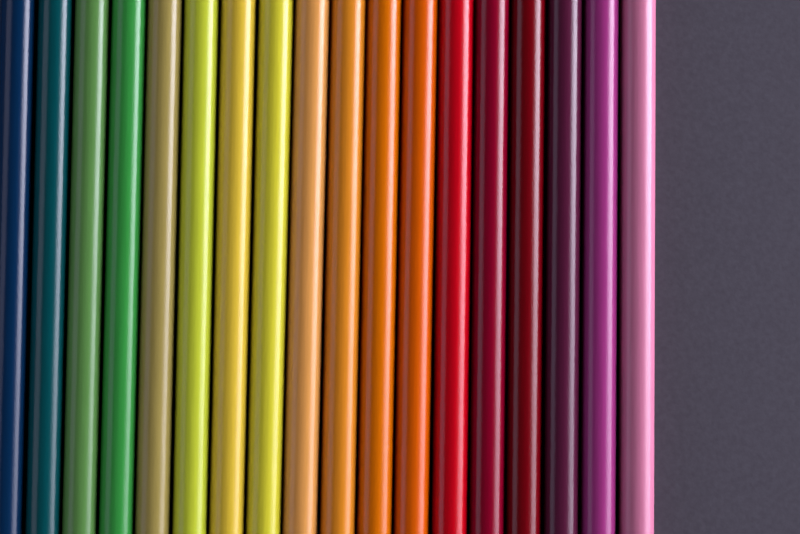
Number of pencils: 18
